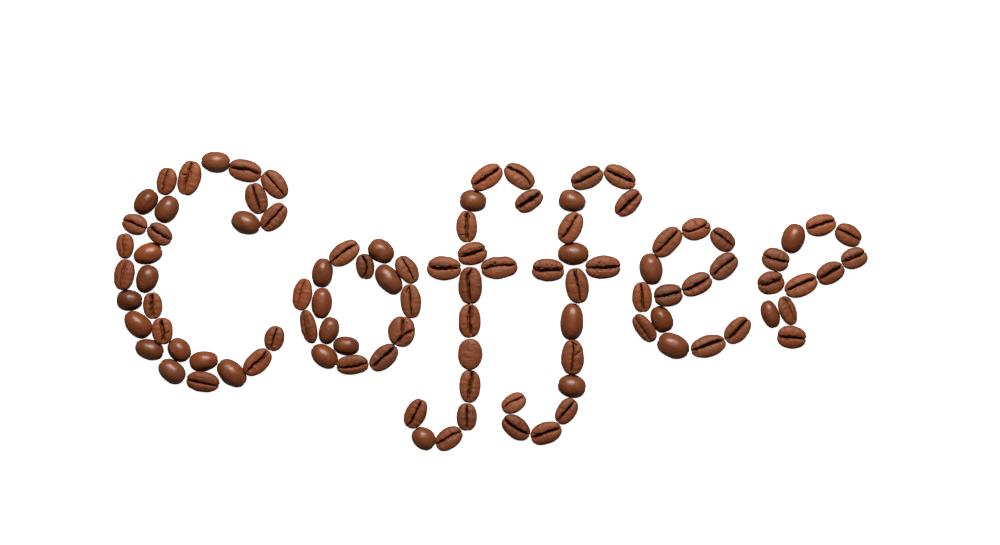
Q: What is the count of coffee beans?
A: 100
